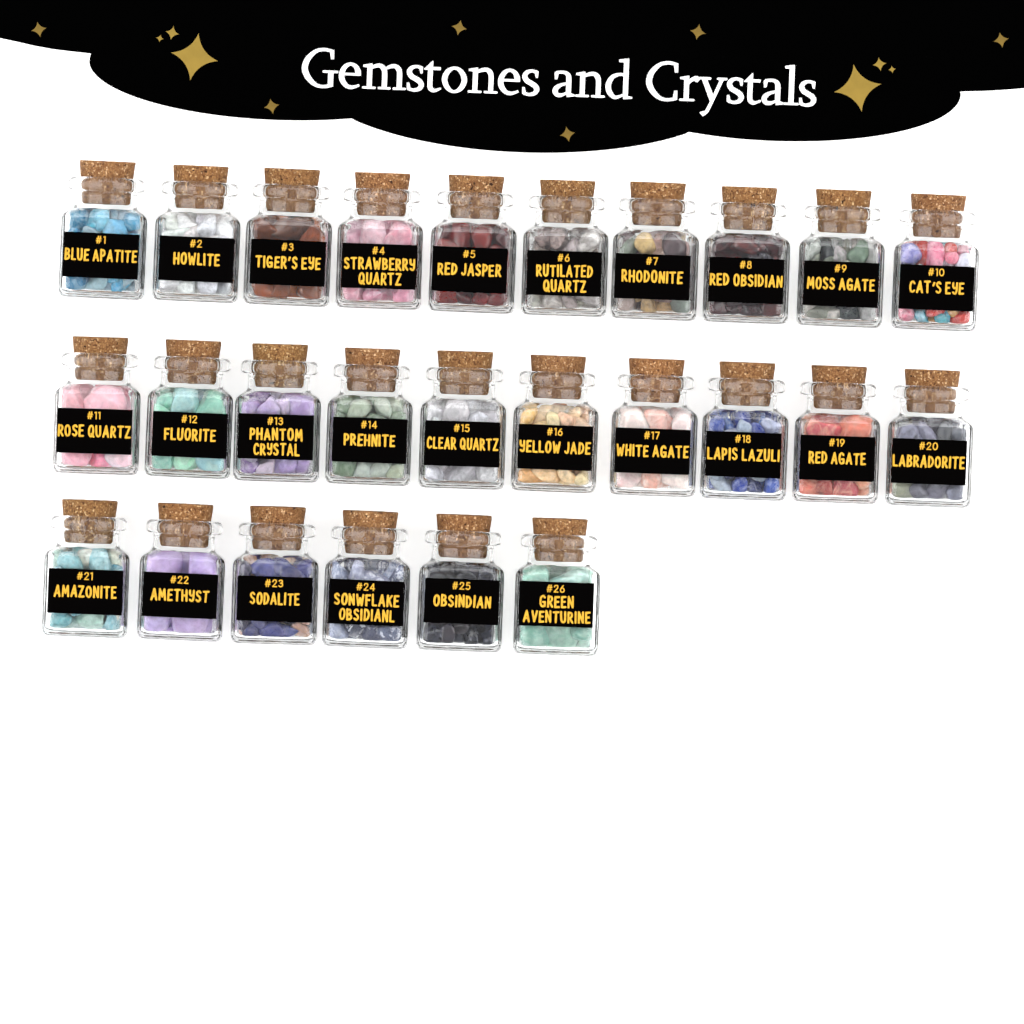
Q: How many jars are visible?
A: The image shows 26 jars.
